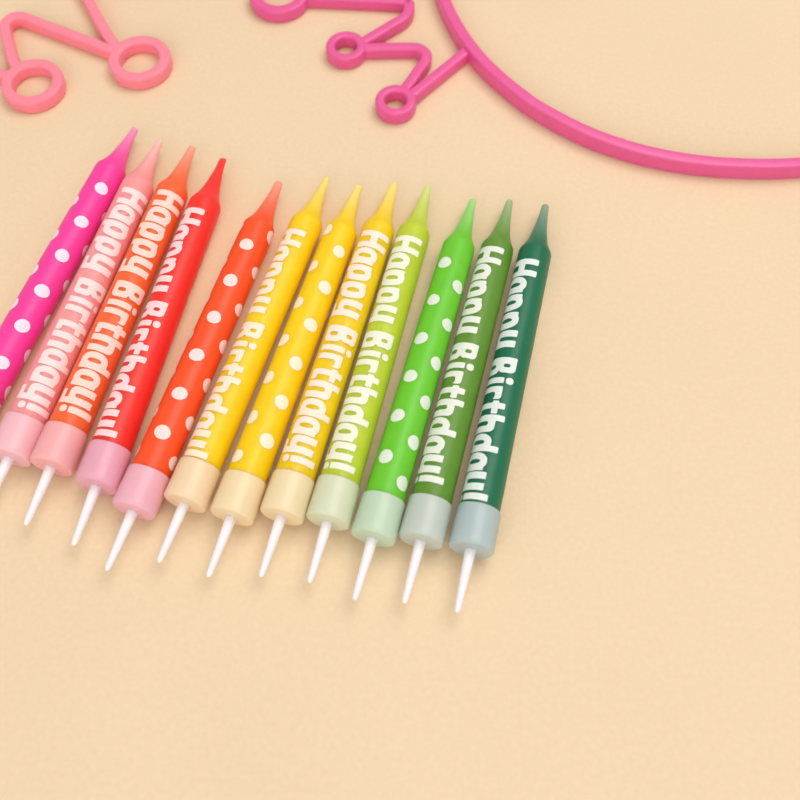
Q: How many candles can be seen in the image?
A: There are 12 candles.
